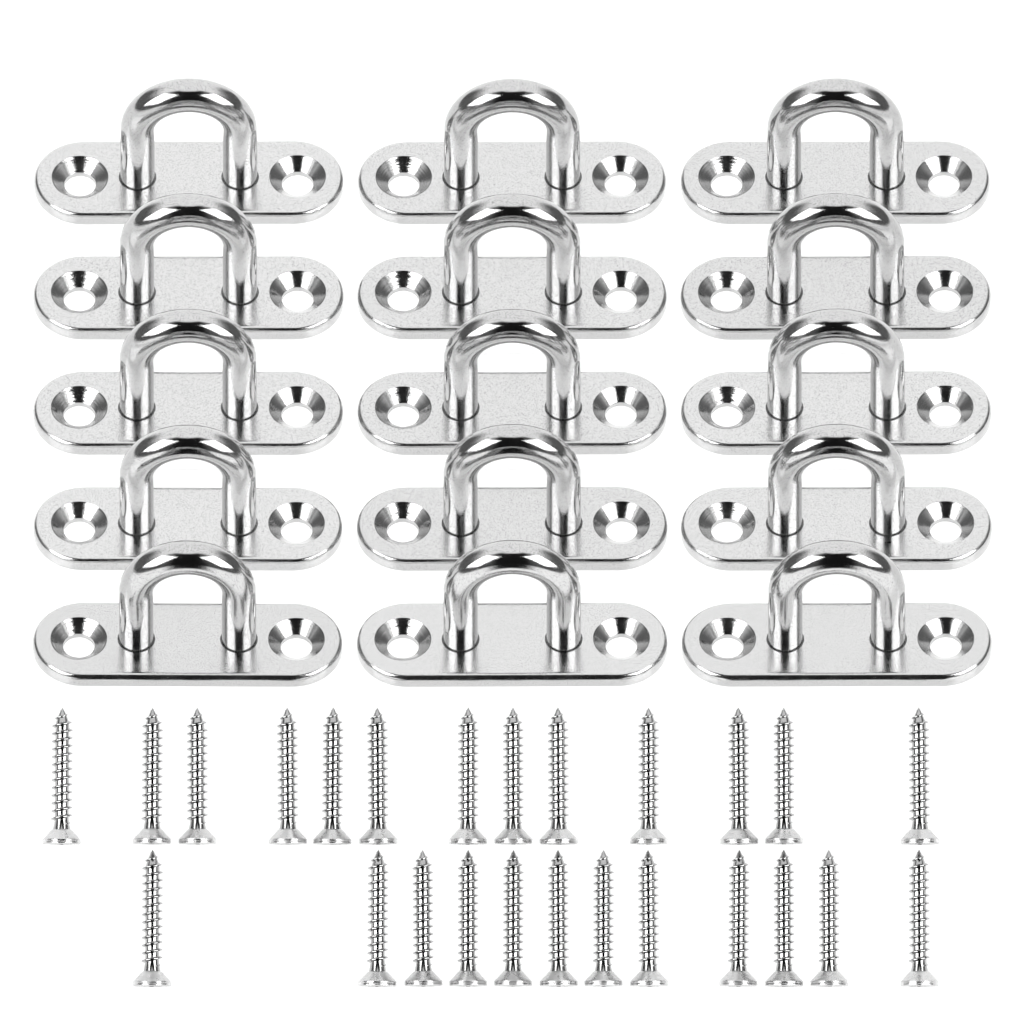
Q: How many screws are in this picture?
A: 25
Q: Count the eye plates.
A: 15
